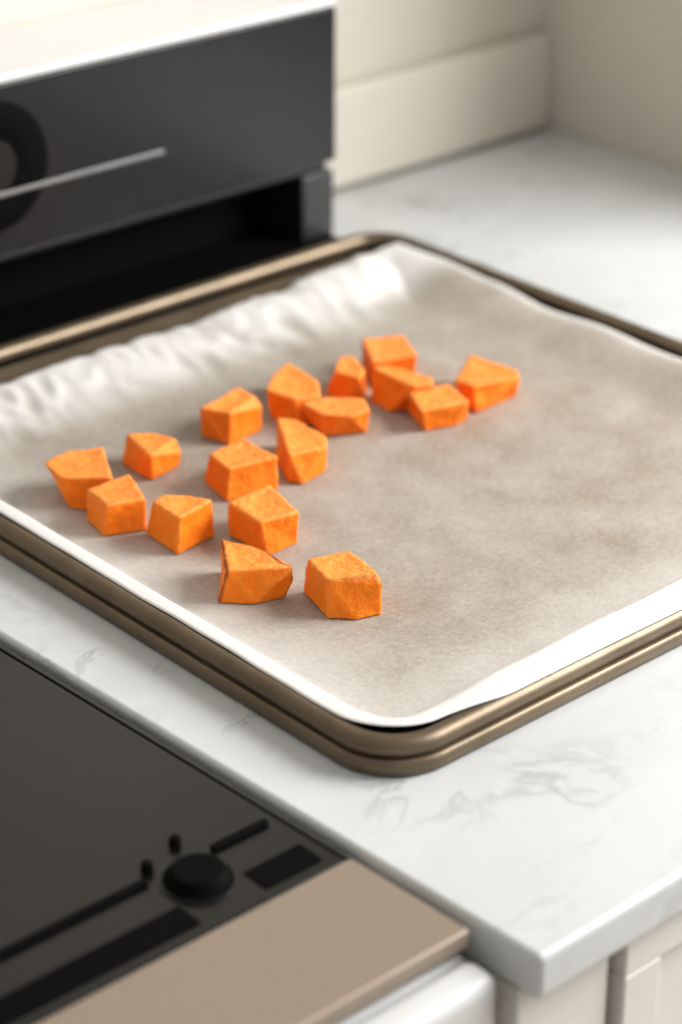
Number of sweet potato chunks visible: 17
